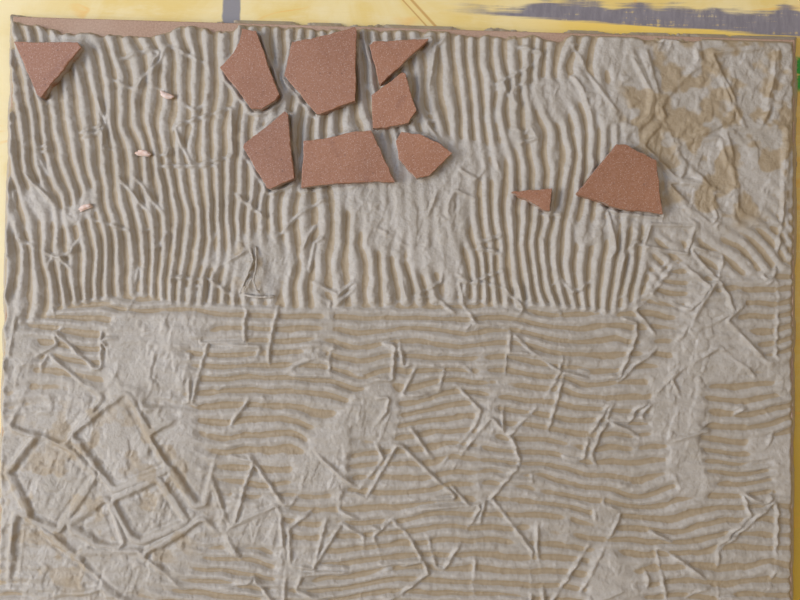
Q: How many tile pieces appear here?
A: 10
